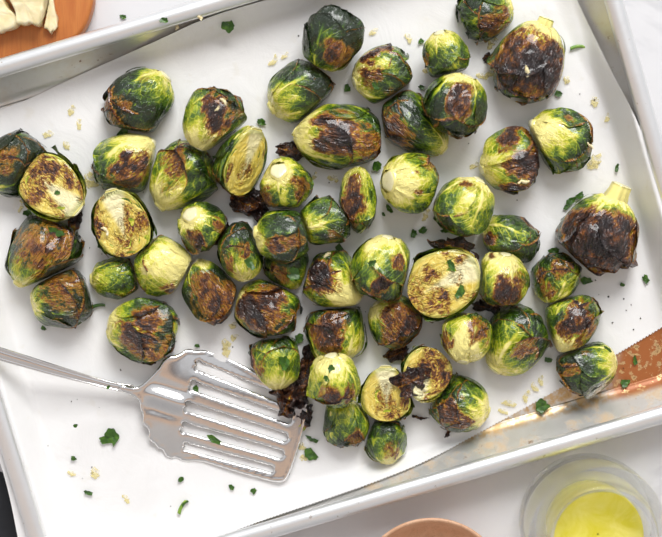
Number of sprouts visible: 55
